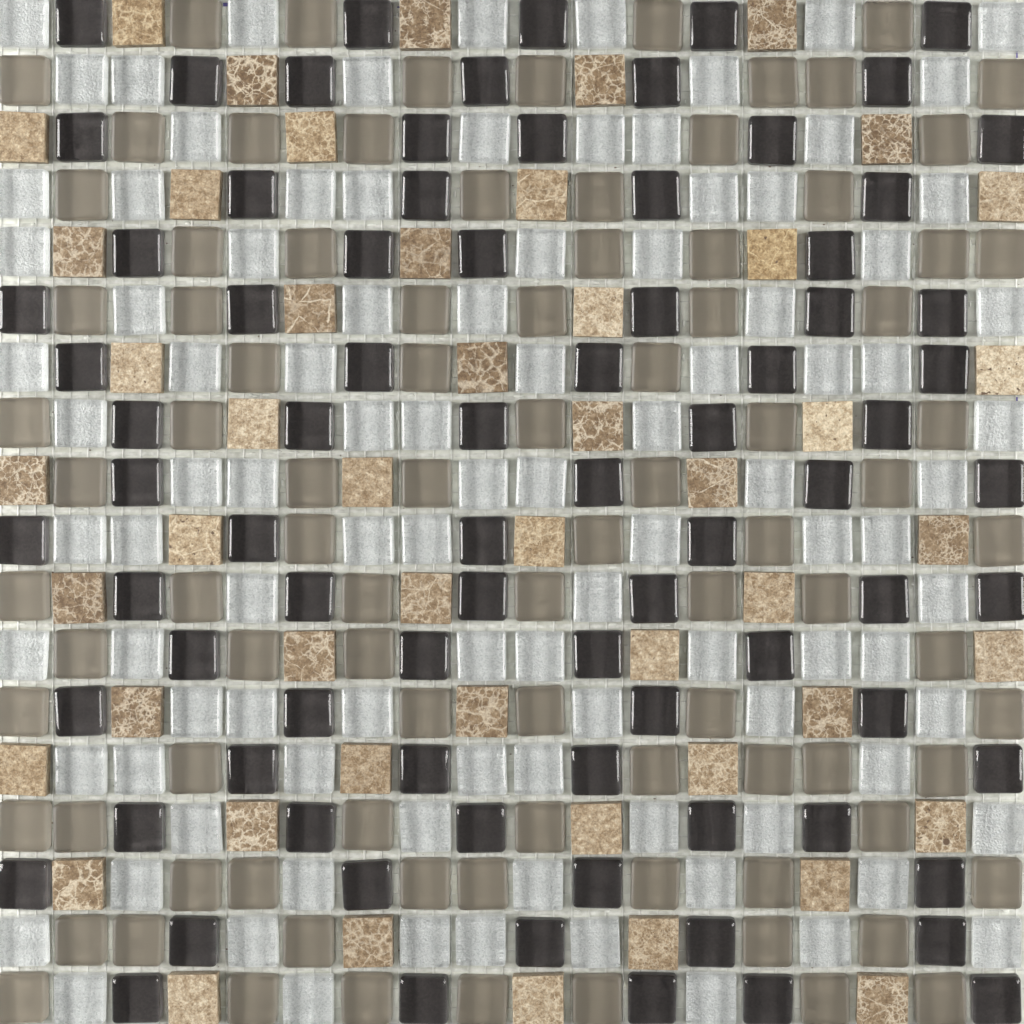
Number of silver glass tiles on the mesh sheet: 100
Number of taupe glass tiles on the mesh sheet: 92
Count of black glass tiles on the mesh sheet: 82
